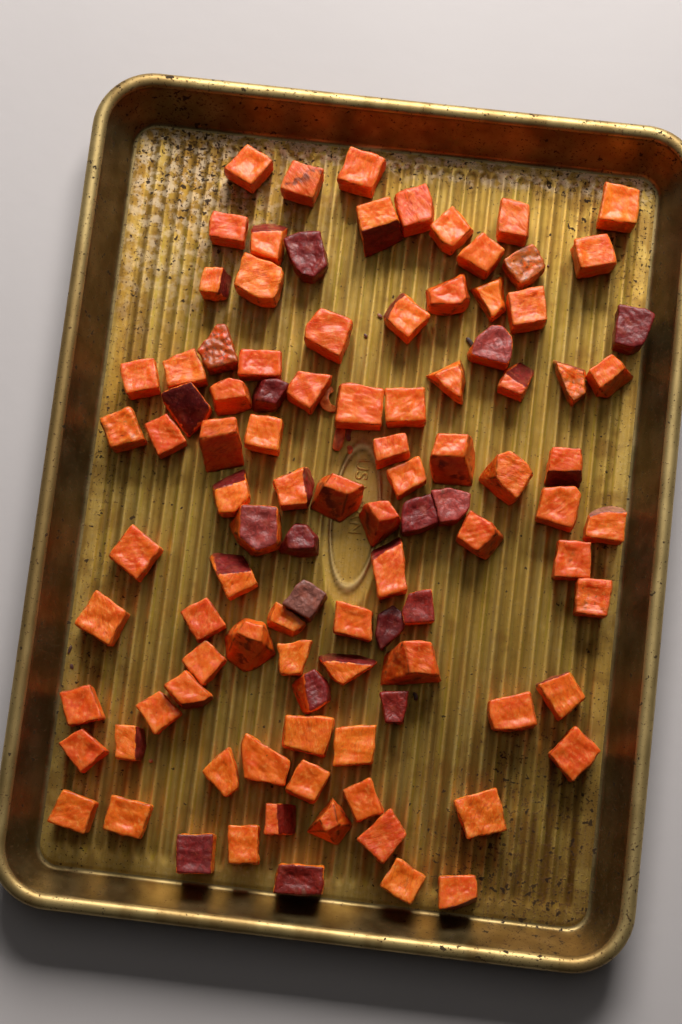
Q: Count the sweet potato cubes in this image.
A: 101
